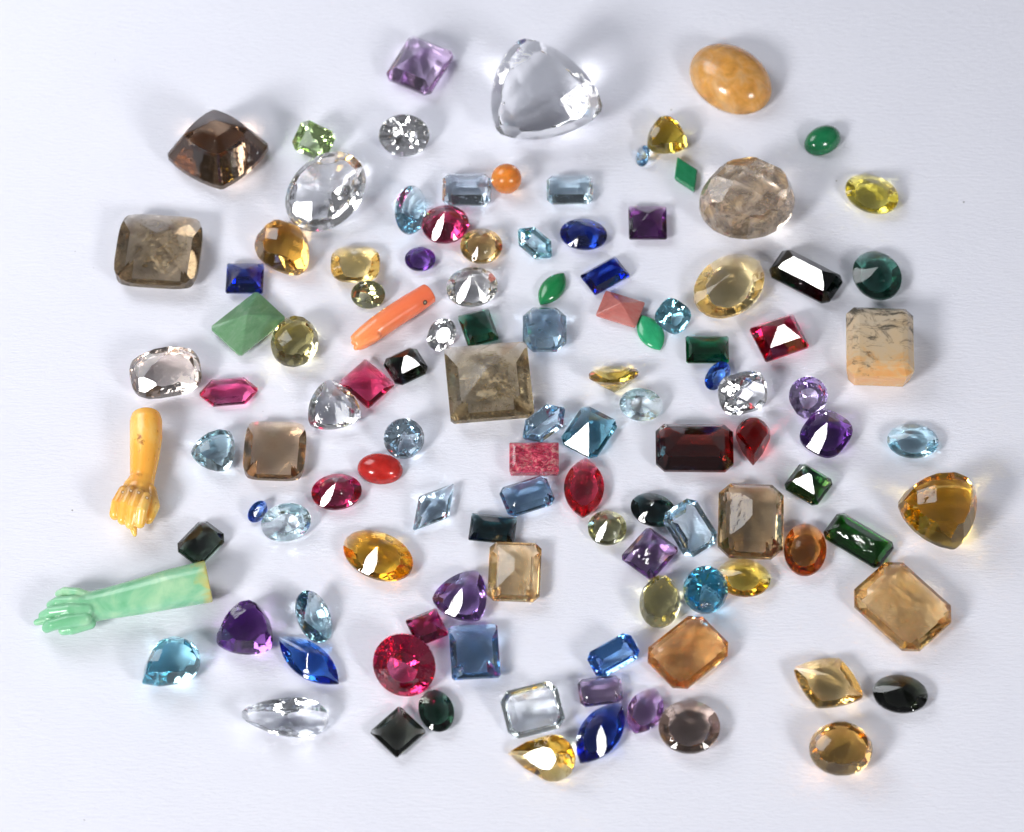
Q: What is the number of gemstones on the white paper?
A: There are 112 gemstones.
